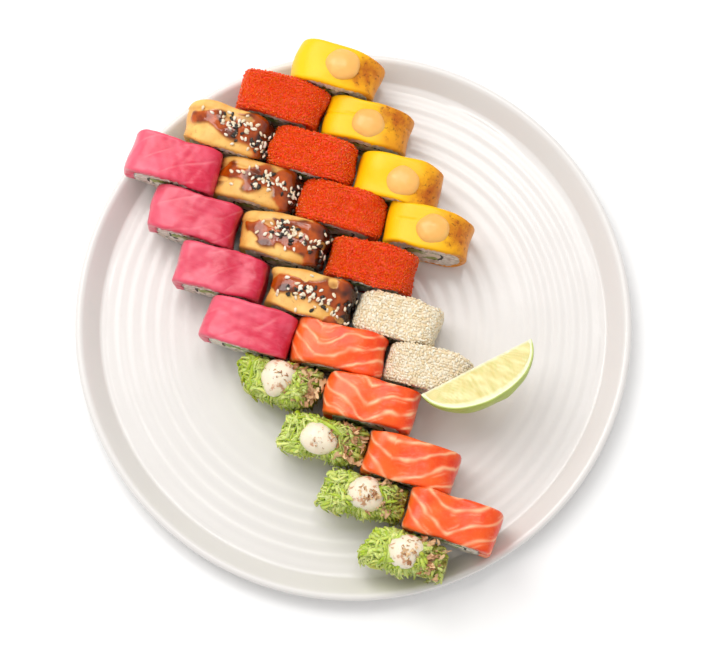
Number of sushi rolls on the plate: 26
